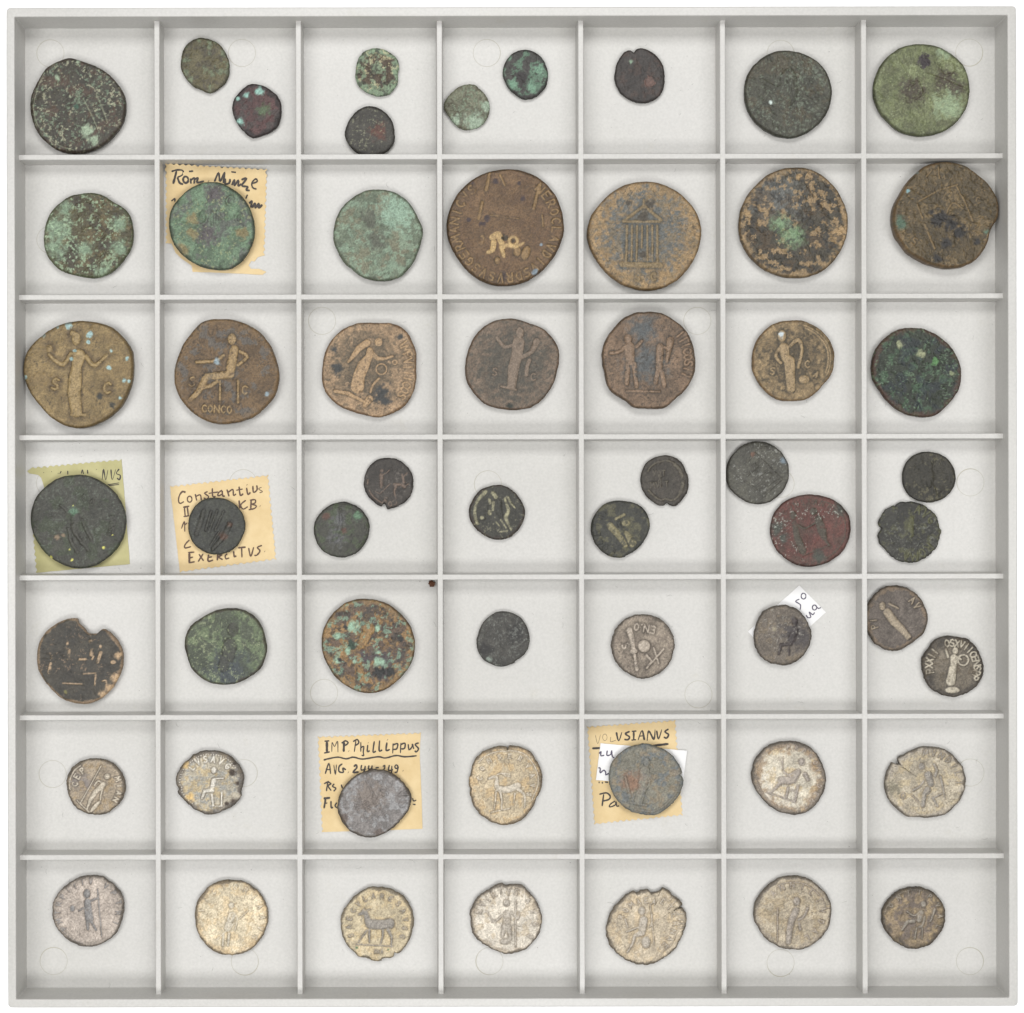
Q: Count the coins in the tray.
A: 57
